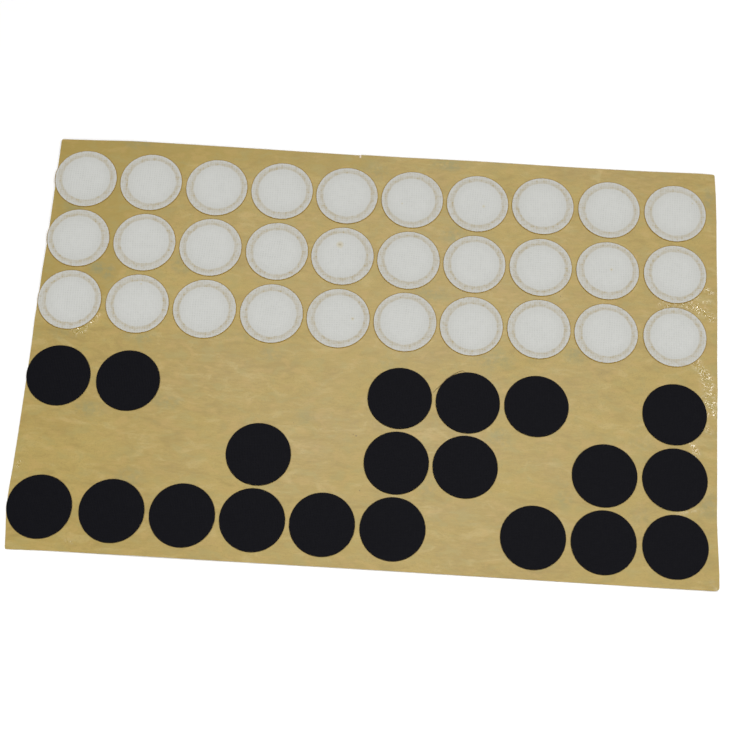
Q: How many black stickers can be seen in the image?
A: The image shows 20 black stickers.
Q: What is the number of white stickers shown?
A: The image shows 30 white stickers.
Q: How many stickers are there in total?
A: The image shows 50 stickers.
